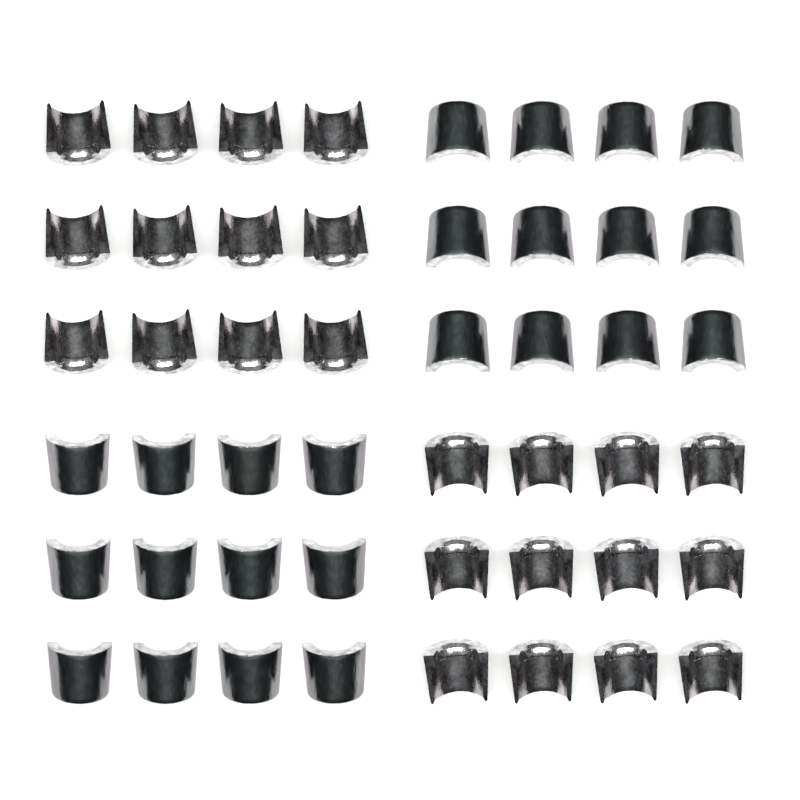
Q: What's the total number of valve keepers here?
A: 48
